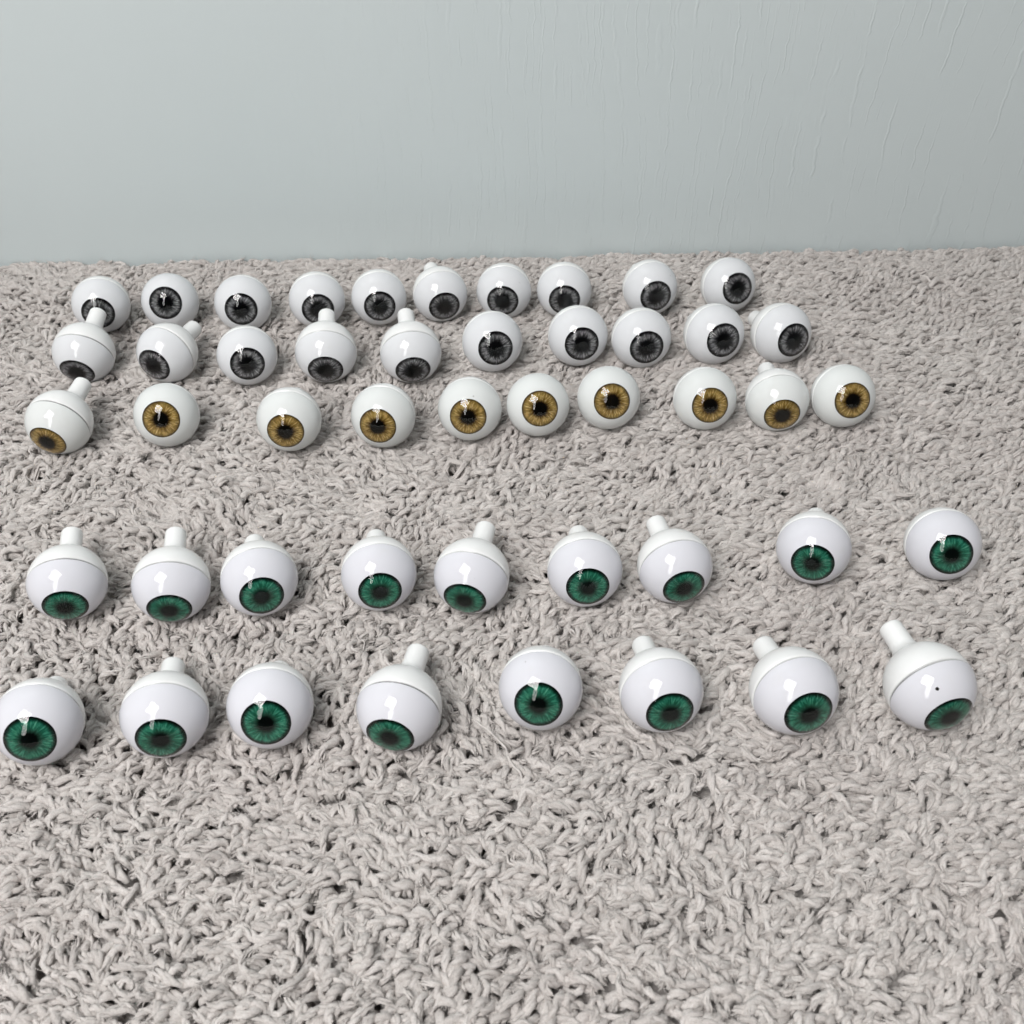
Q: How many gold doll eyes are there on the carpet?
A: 10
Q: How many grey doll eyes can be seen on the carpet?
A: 20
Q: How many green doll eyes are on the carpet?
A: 17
